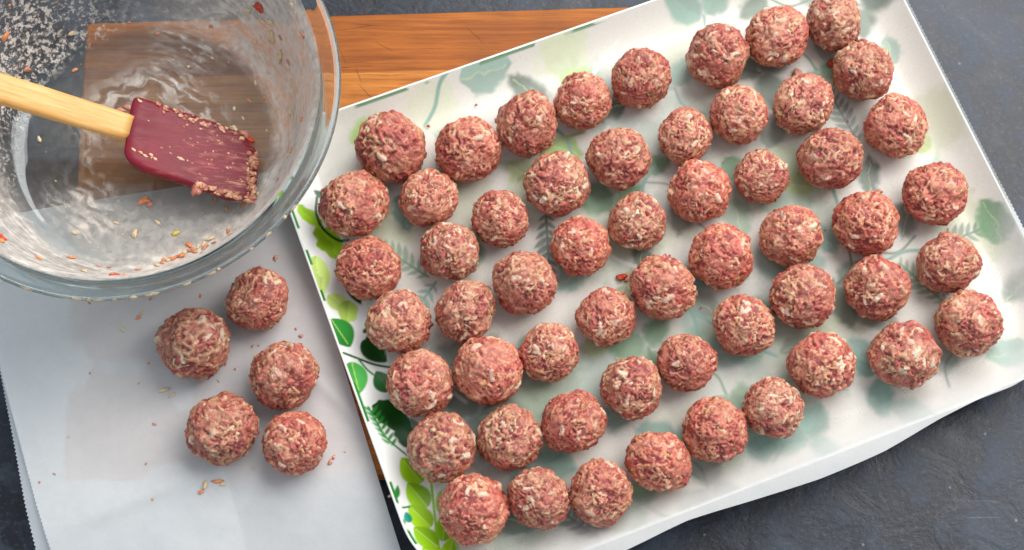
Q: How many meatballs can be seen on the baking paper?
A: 60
